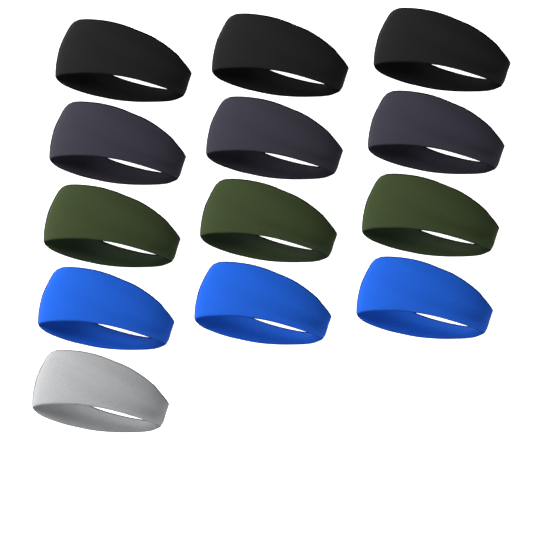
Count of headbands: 13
